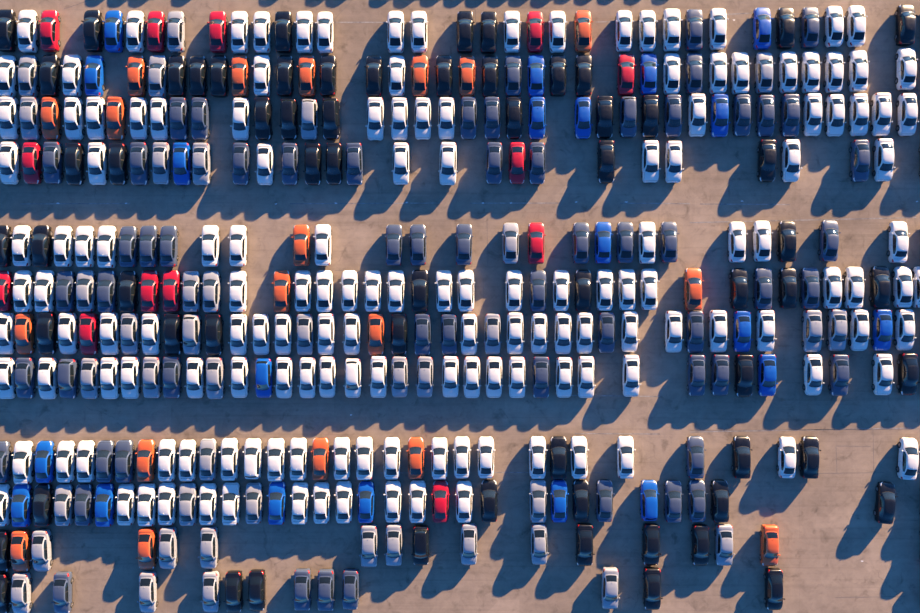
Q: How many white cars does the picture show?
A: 155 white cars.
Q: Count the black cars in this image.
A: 63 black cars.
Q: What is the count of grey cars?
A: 59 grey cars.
